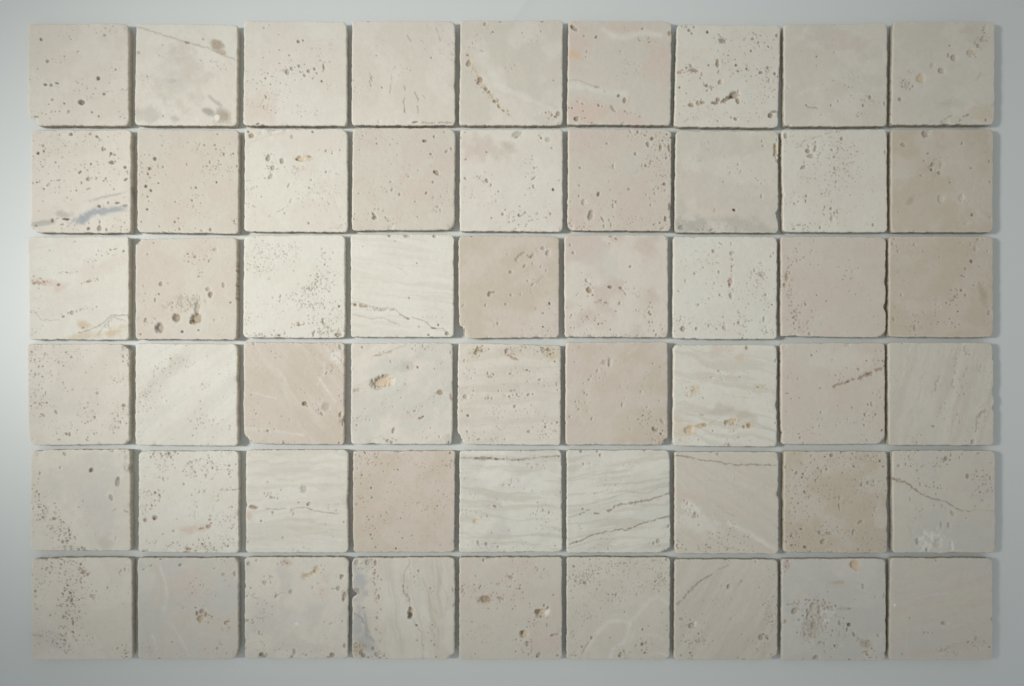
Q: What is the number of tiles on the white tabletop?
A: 54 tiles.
